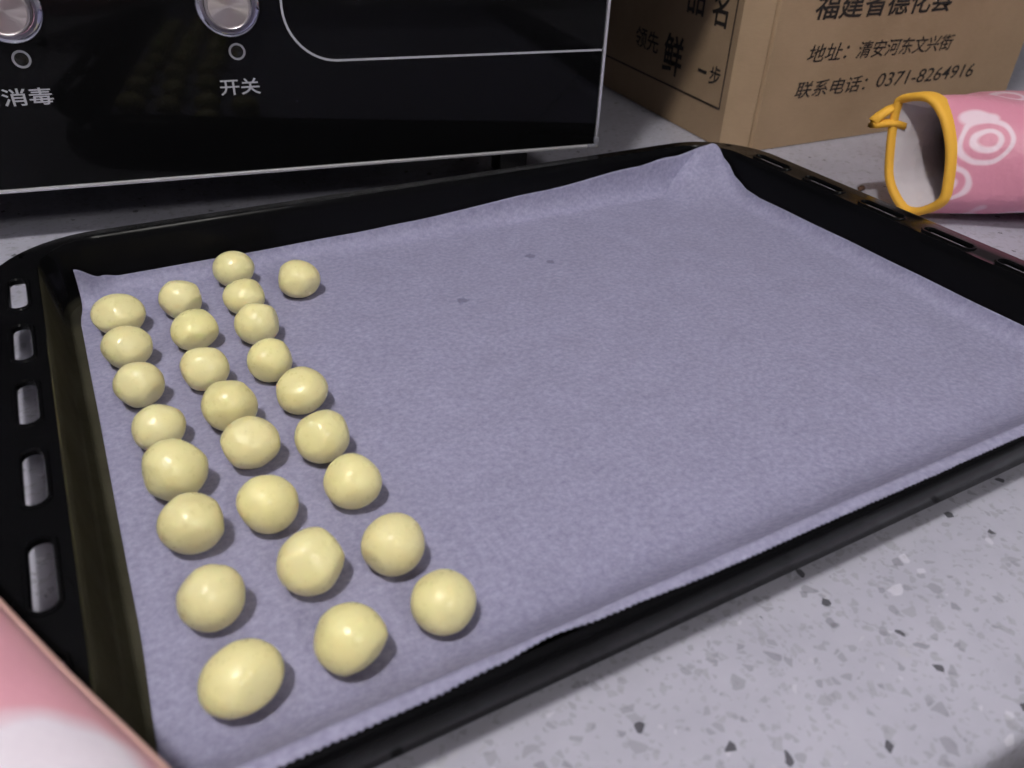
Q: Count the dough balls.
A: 26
